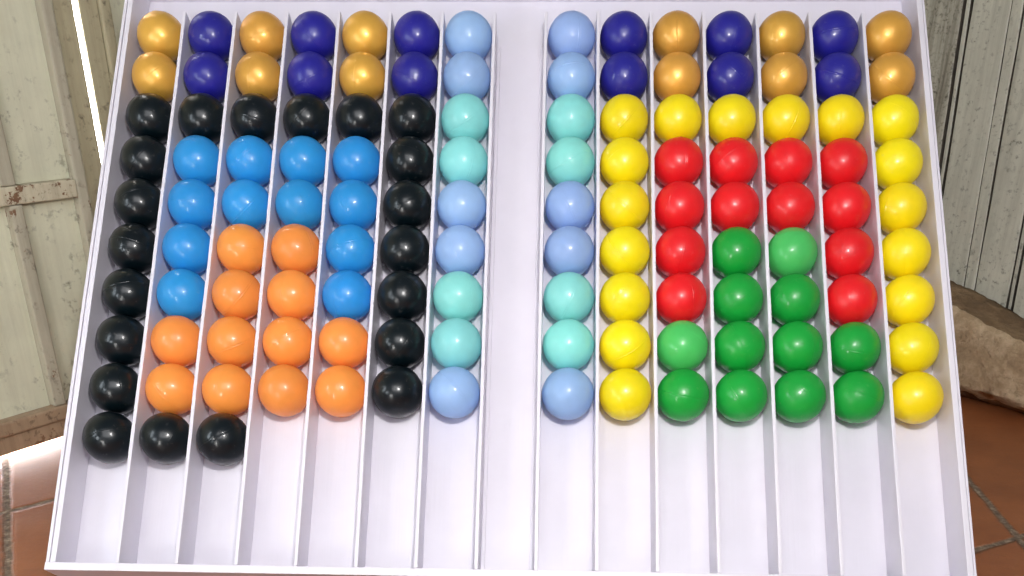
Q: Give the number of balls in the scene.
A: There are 129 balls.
